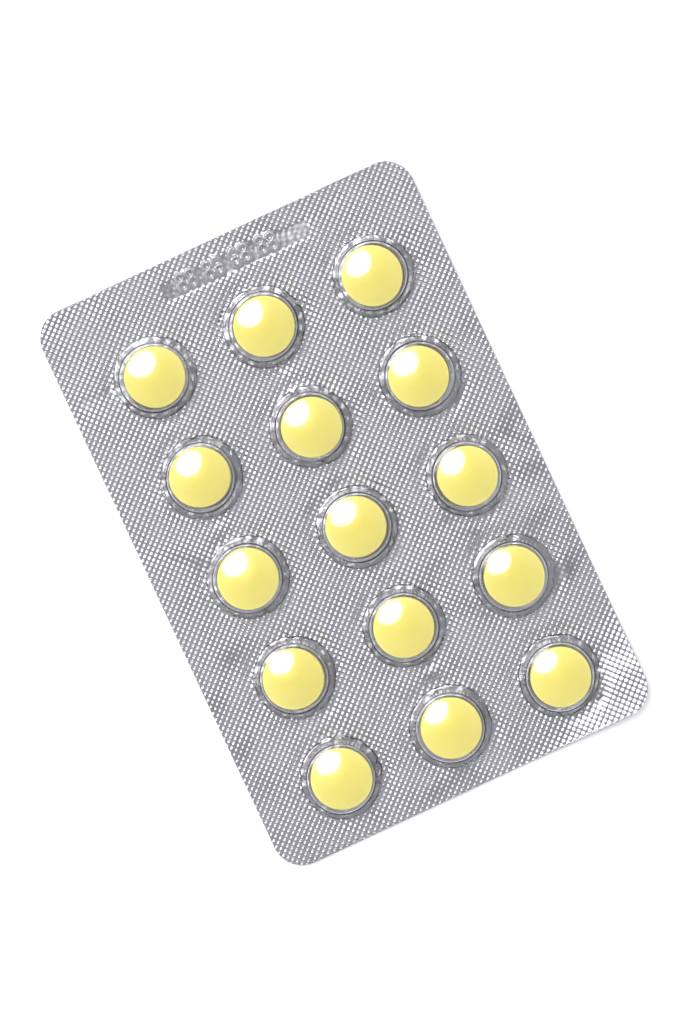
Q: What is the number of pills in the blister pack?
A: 15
